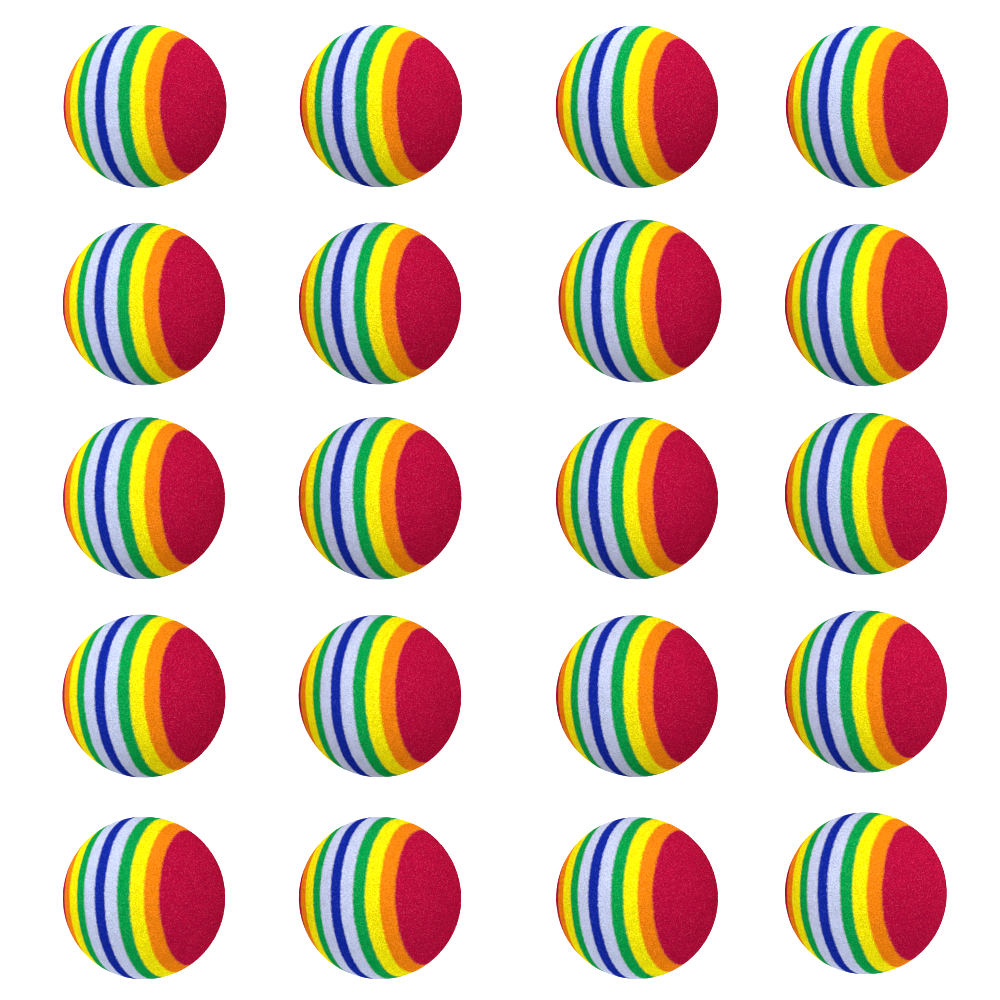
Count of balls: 20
